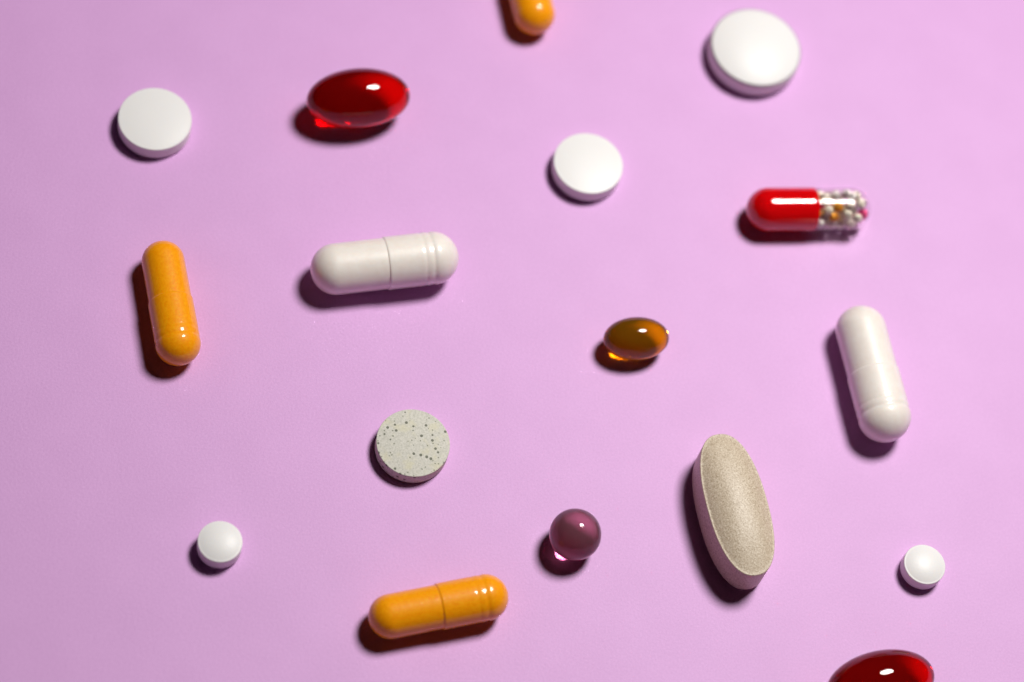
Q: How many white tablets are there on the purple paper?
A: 5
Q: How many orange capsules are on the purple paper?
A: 3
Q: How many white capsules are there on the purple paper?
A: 2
